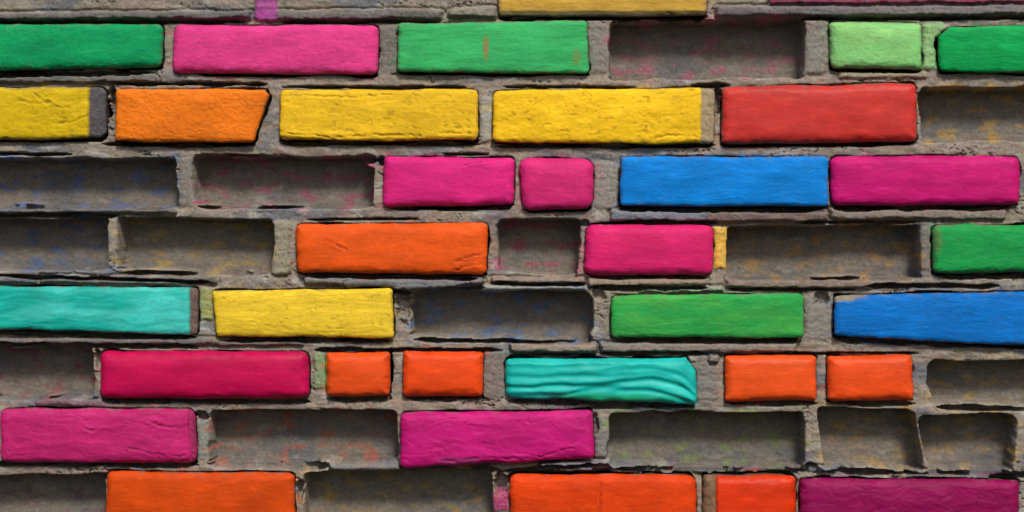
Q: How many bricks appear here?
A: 34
